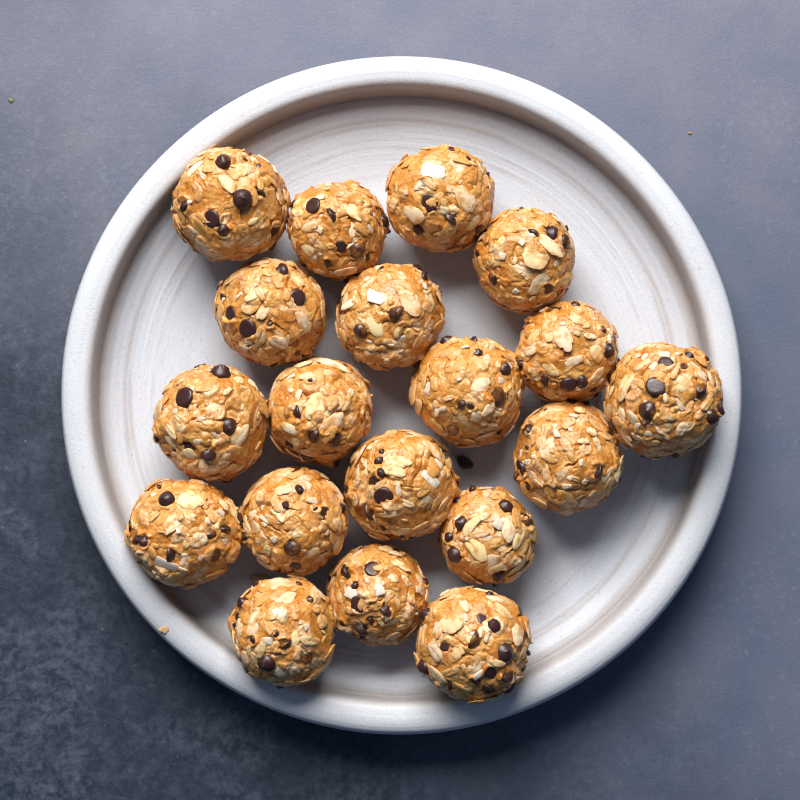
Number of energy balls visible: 19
